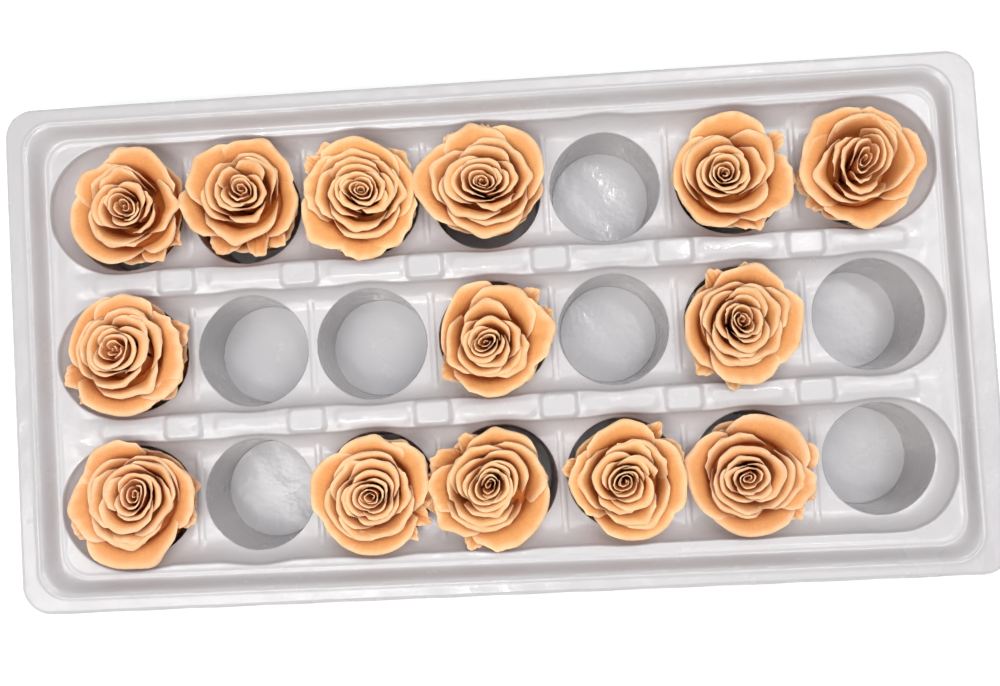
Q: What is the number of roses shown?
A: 14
